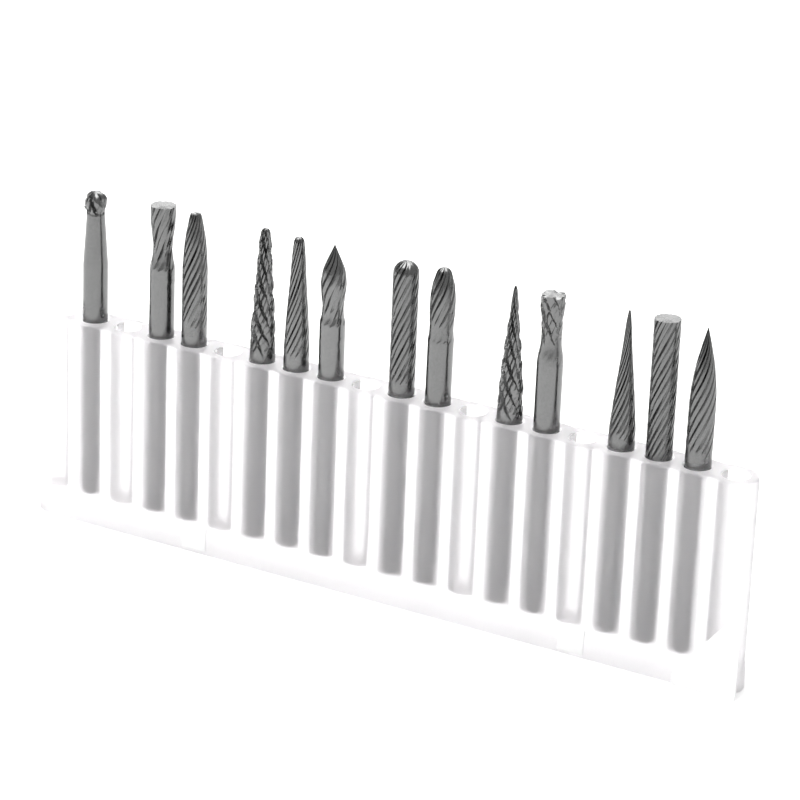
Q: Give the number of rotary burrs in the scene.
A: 13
